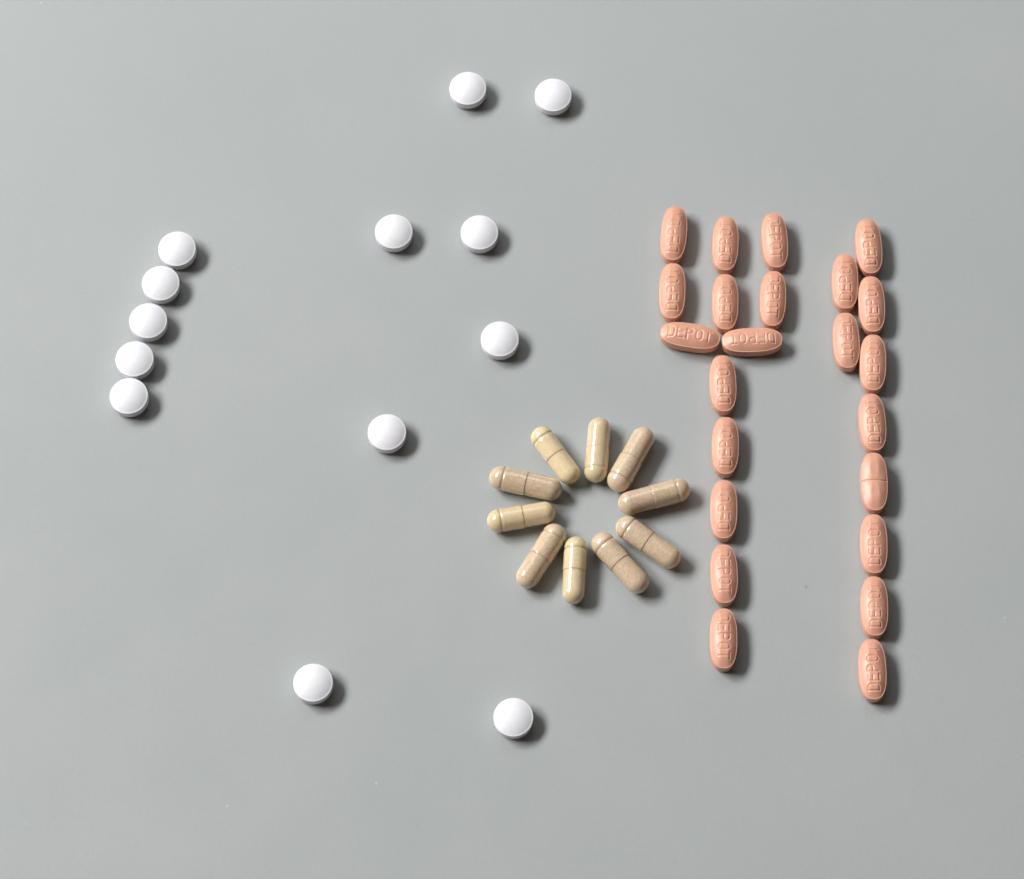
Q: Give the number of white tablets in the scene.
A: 13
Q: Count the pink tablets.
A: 23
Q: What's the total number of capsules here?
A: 10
